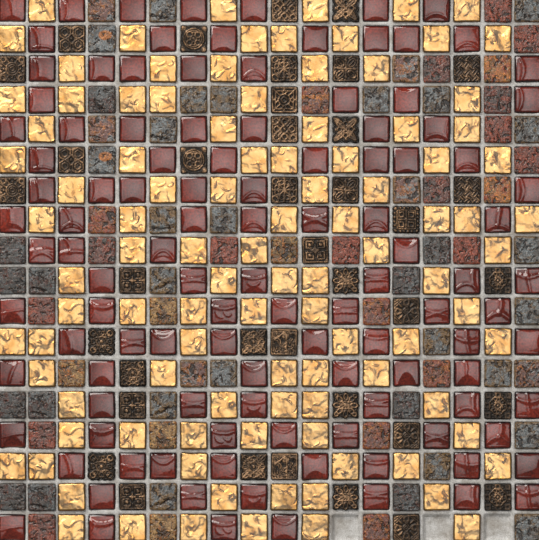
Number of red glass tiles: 113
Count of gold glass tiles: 102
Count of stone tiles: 68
